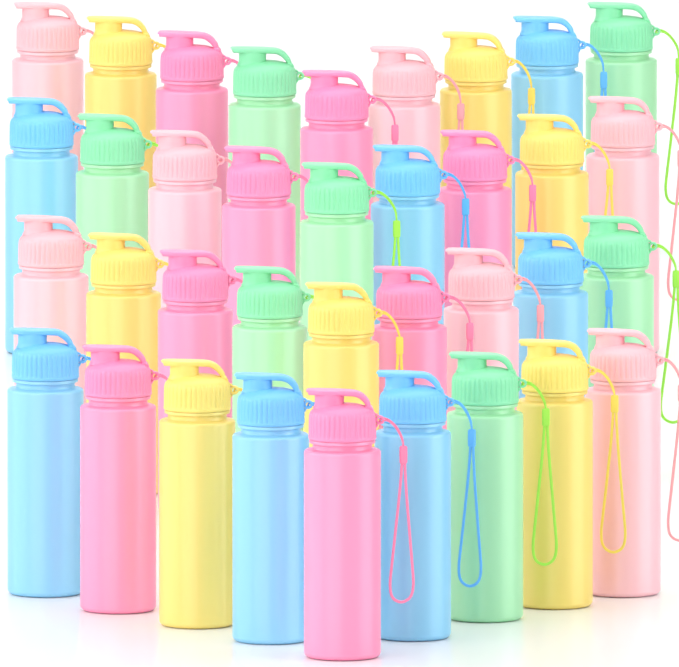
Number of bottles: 36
